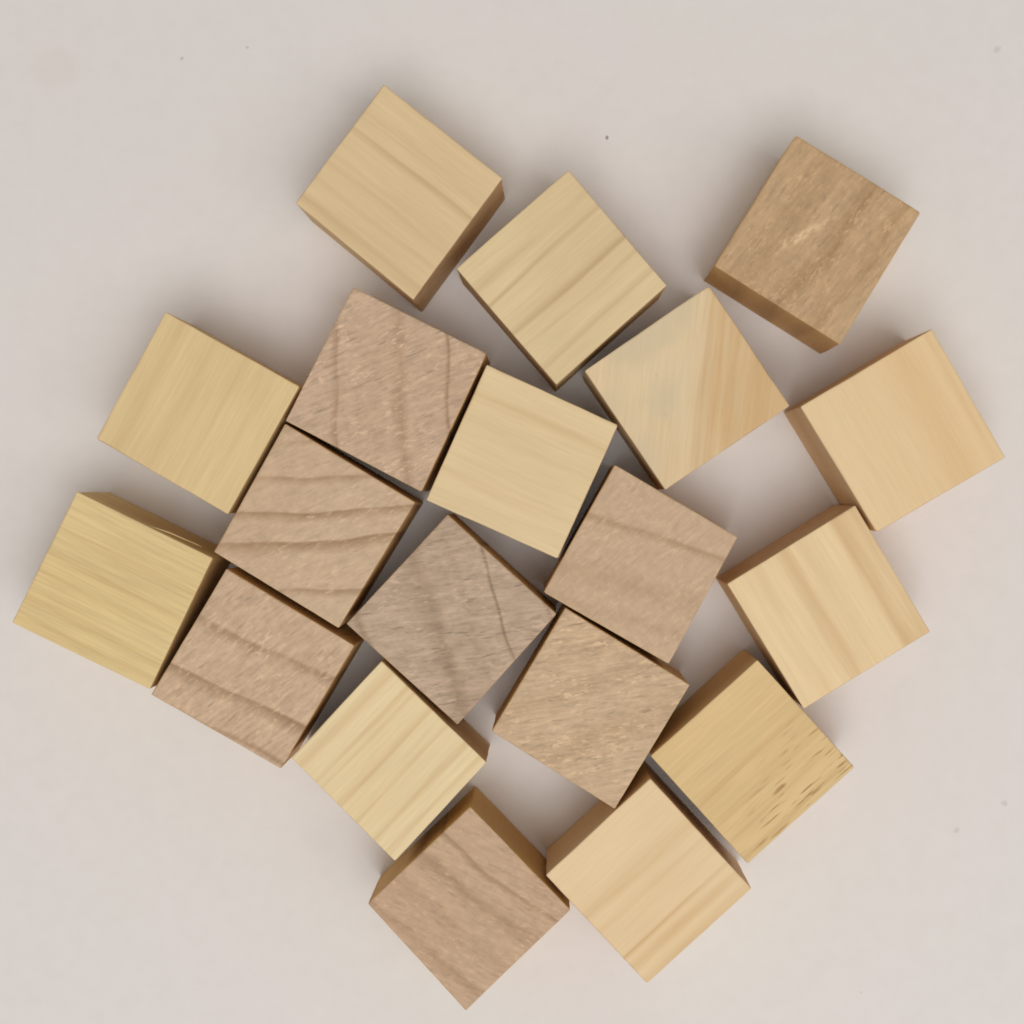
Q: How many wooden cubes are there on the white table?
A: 19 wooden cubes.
